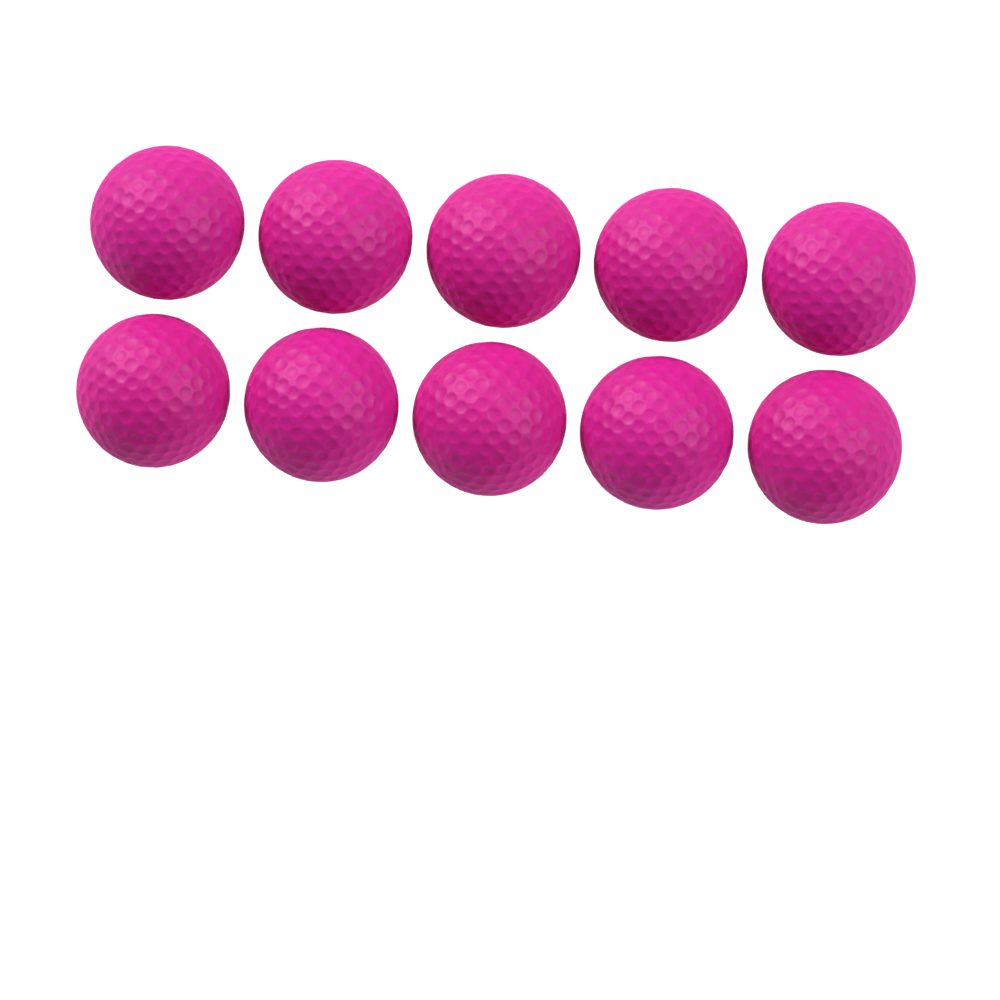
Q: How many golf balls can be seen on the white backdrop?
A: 10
